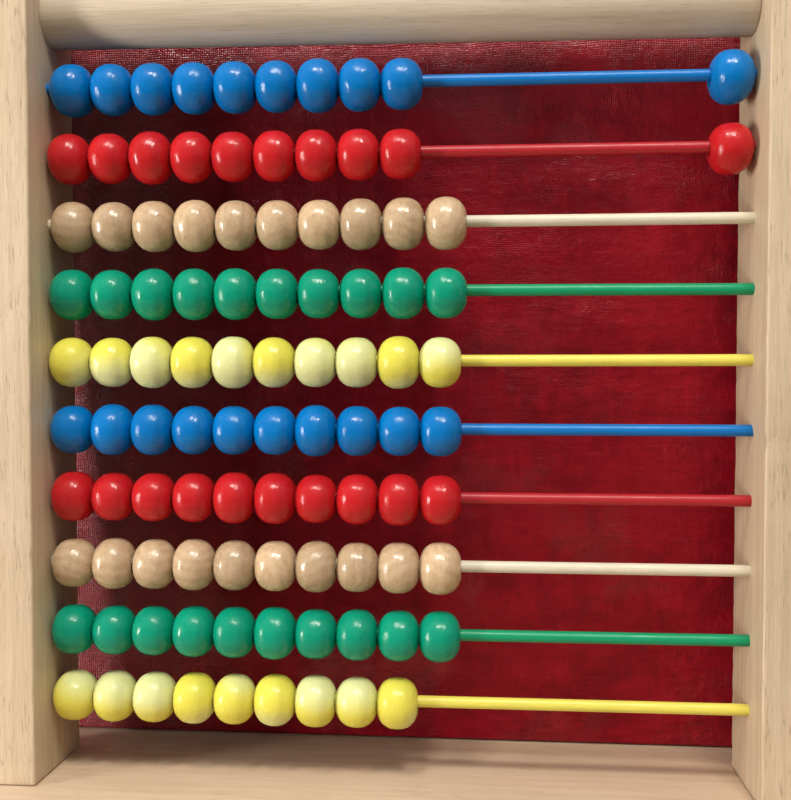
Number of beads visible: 99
